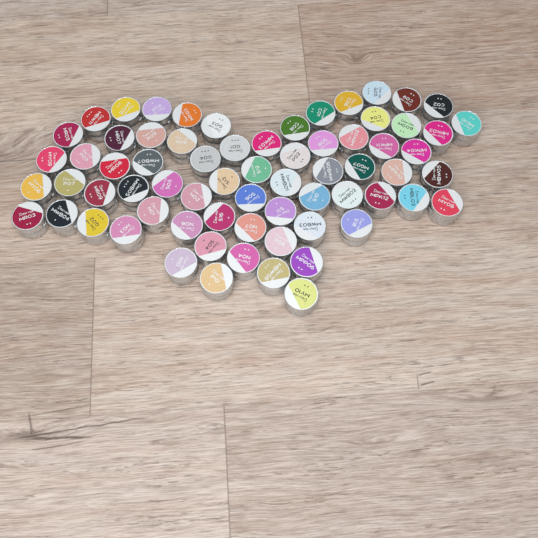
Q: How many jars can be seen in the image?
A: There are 69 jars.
